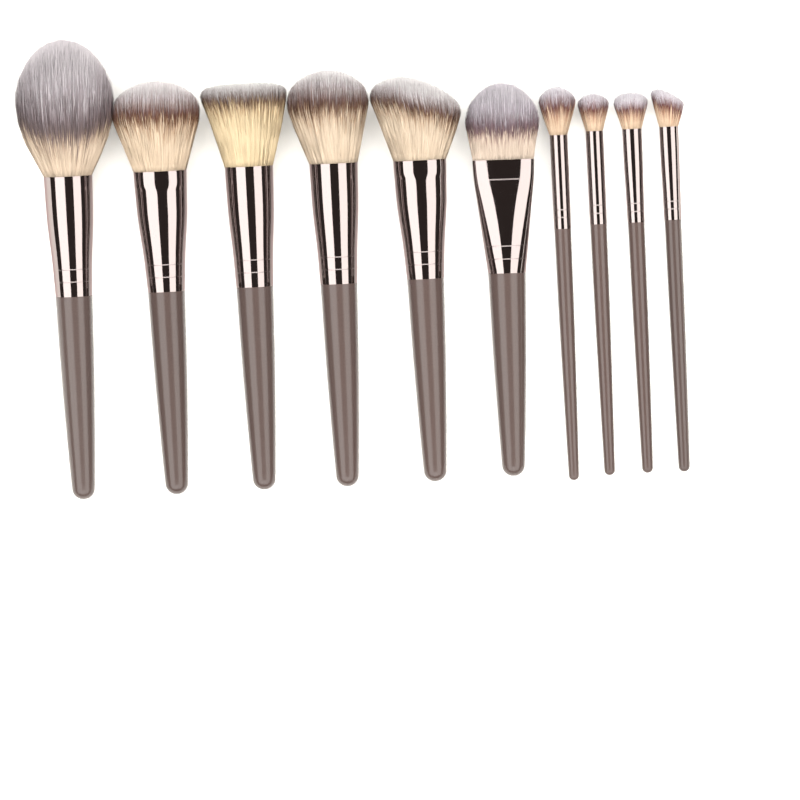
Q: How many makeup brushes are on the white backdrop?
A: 10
